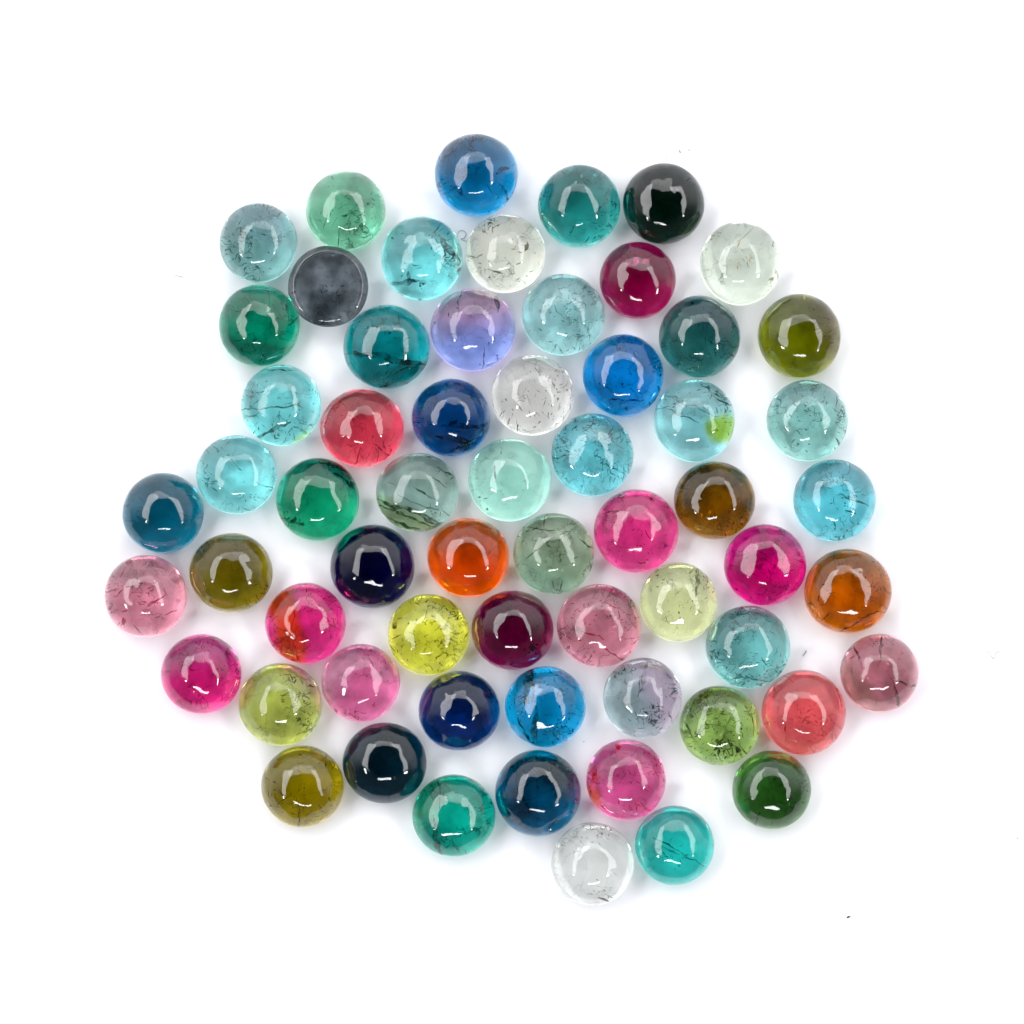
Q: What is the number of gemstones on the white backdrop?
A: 62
